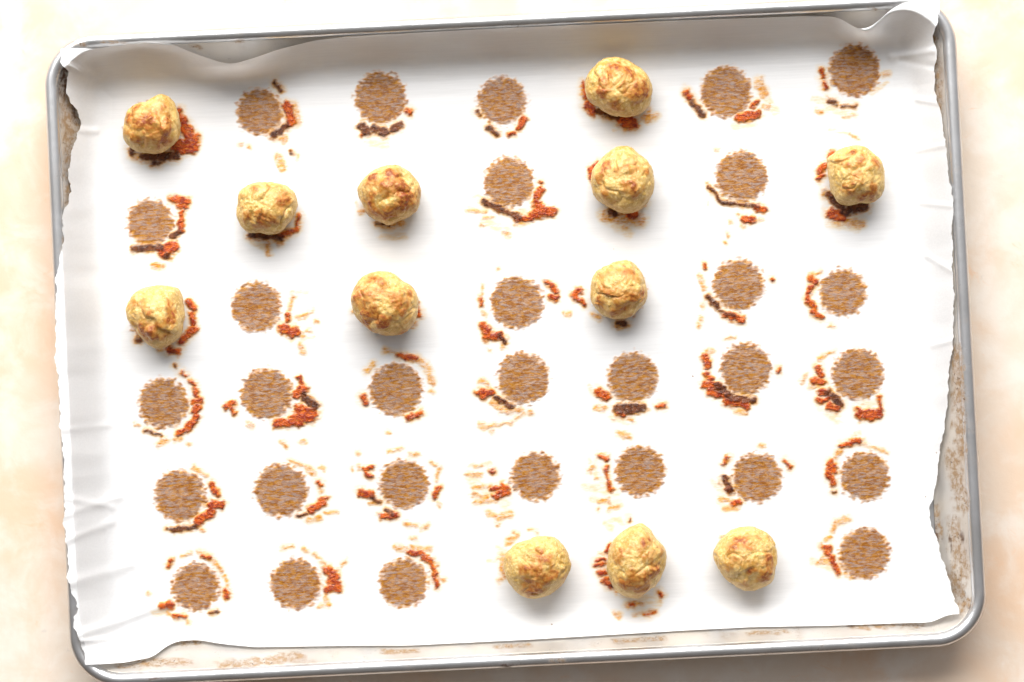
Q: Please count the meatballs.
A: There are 12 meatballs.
